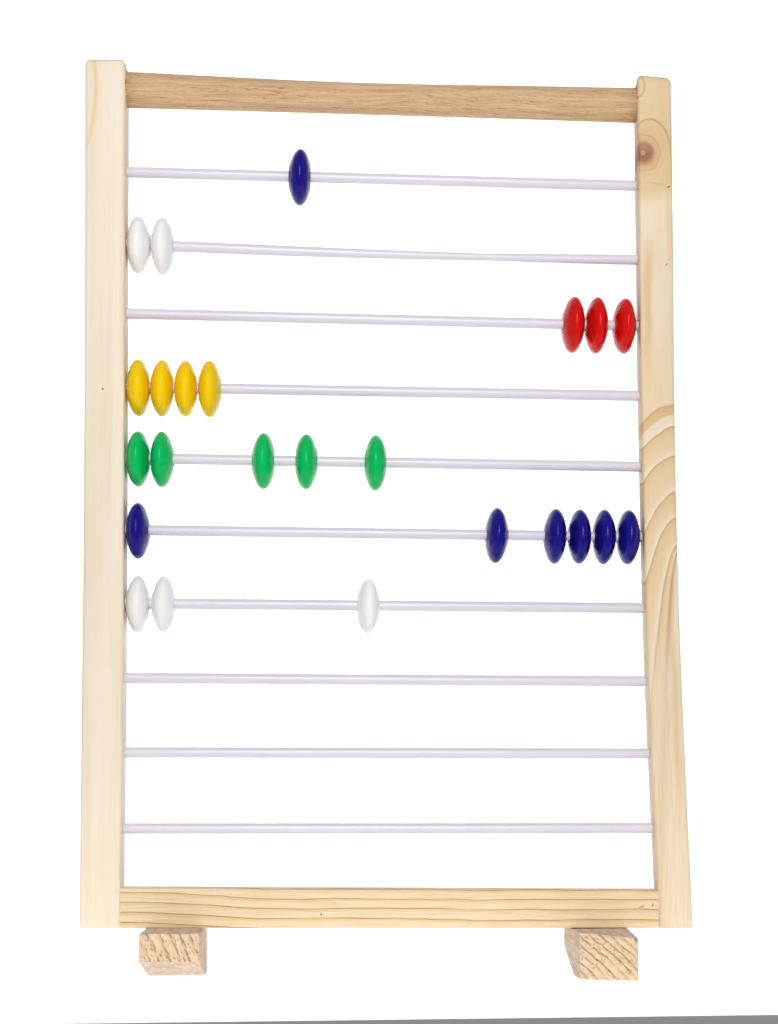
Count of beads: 24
